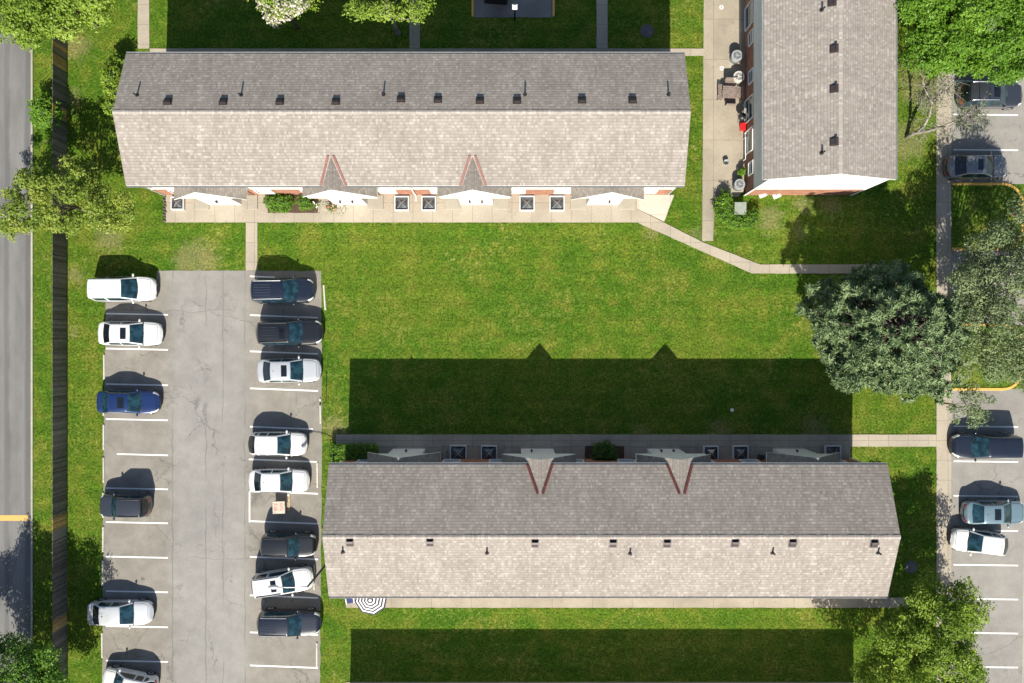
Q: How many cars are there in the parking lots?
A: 19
